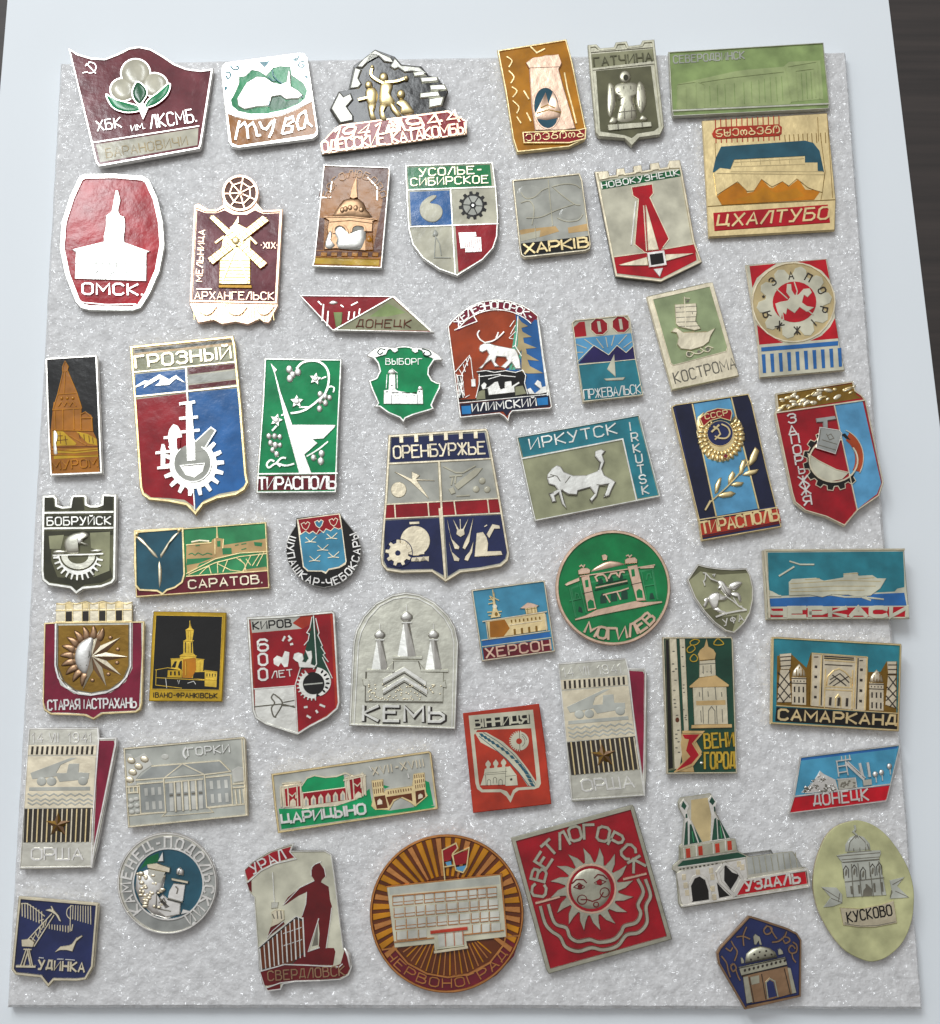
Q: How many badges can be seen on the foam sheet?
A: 53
